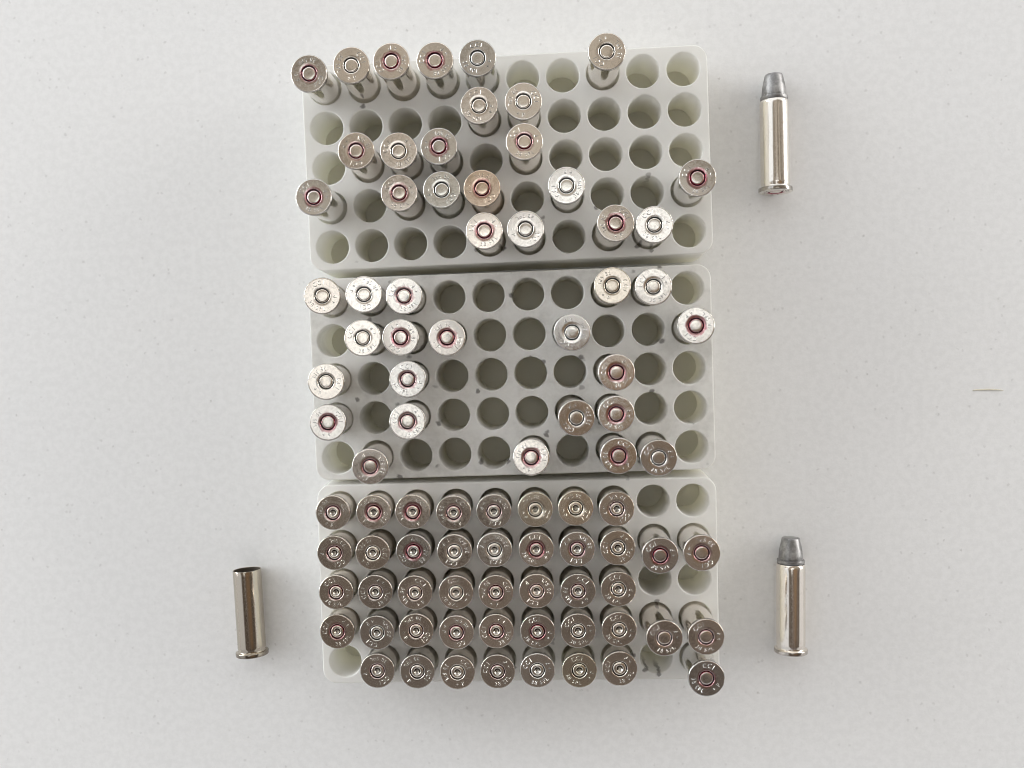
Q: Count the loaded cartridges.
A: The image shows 50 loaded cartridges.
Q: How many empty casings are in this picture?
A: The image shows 40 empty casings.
